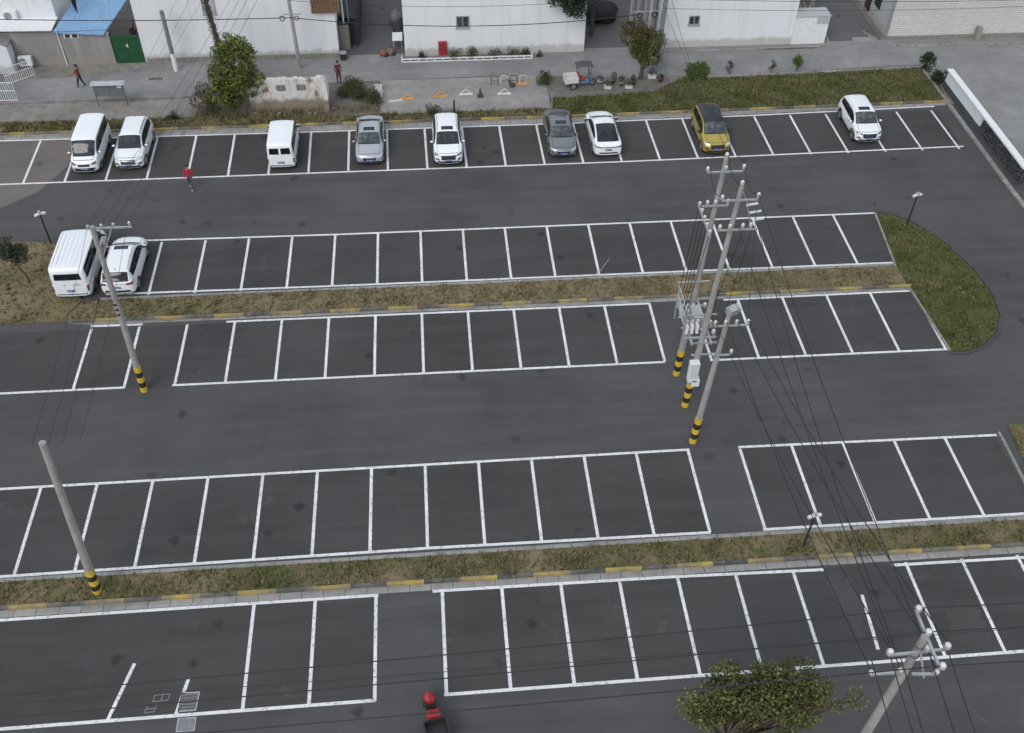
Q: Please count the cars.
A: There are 11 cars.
